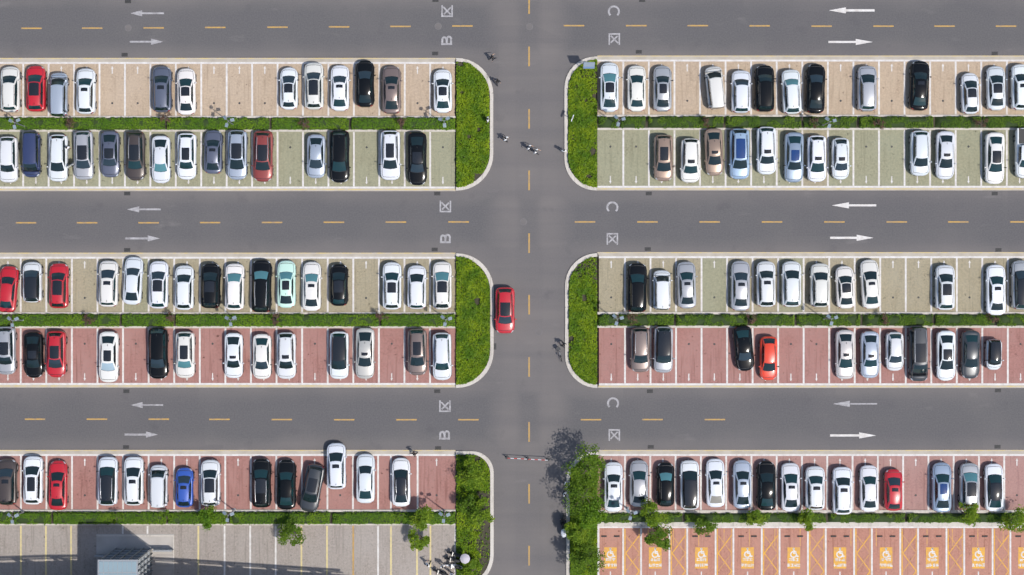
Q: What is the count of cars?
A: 134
